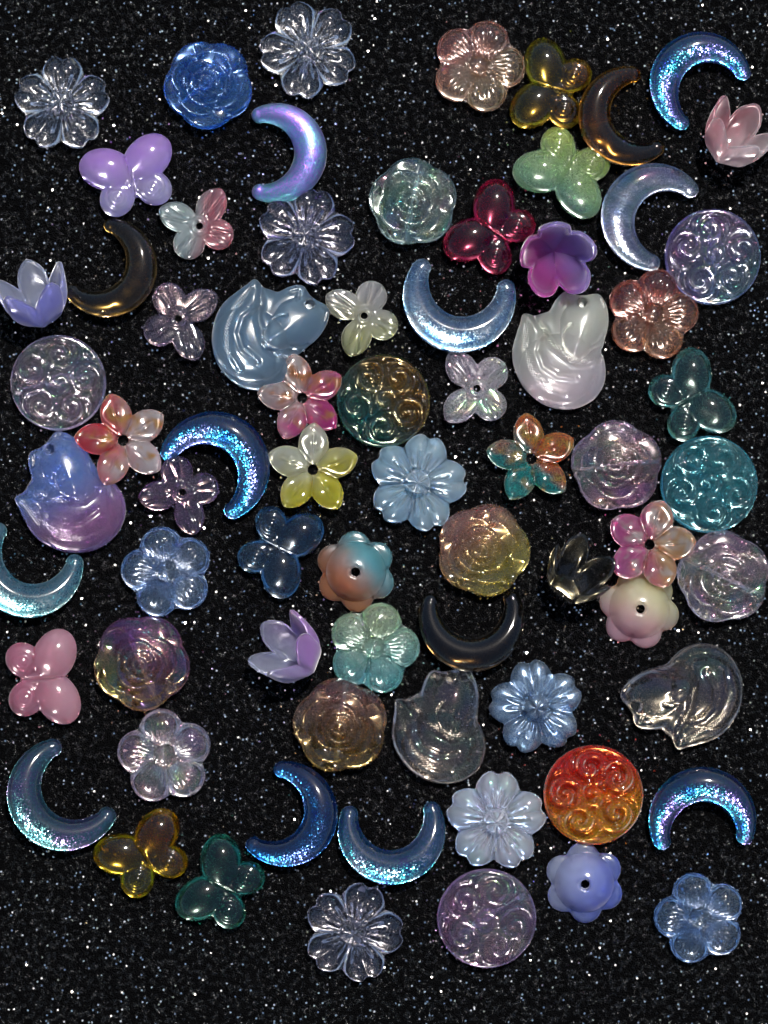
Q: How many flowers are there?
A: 33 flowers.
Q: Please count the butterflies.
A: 14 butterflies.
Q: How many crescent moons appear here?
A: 13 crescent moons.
